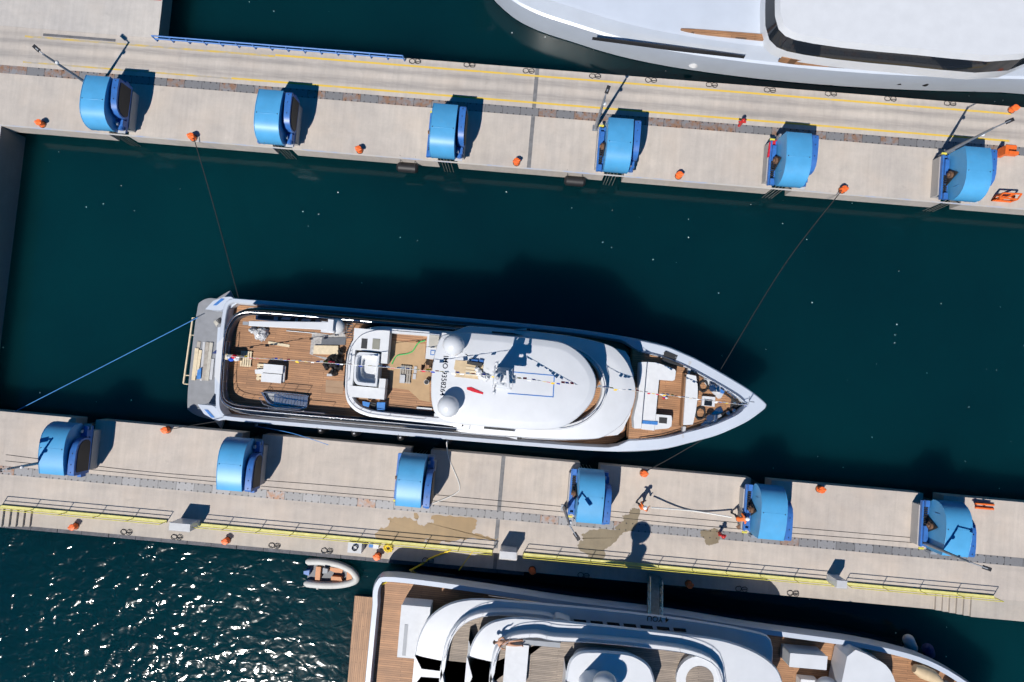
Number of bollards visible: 15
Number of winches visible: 12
